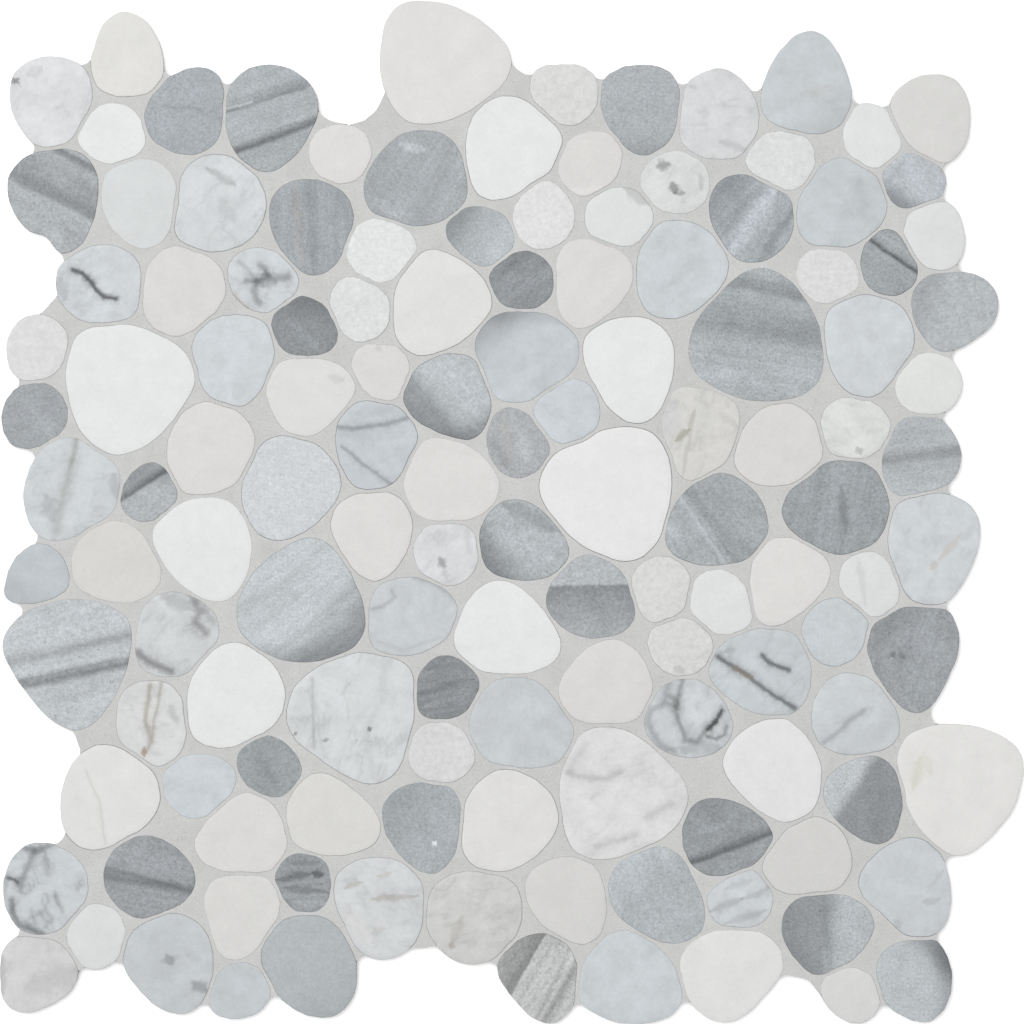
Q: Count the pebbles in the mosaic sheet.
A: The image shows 133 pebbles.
